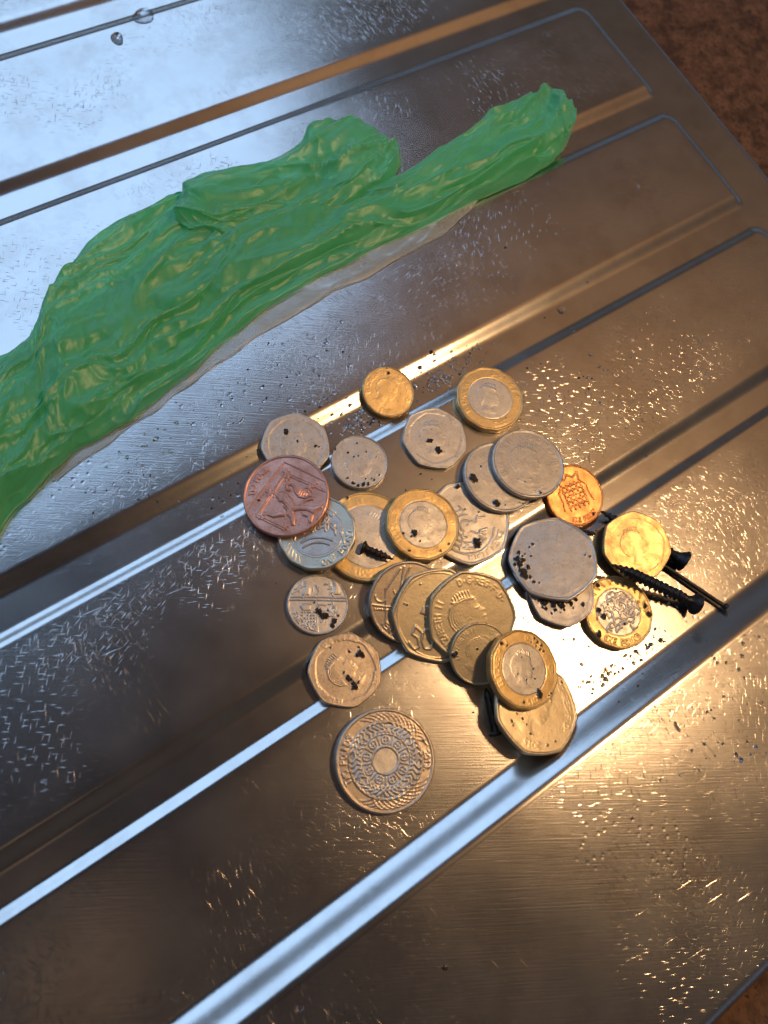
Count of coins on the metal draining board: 26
